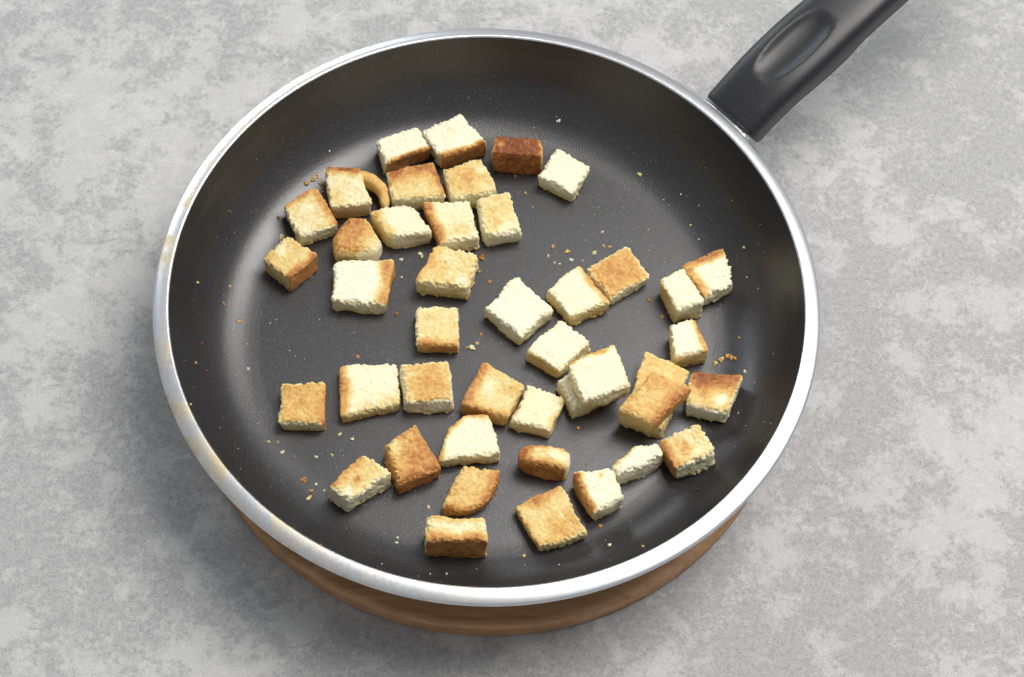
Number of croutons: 43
